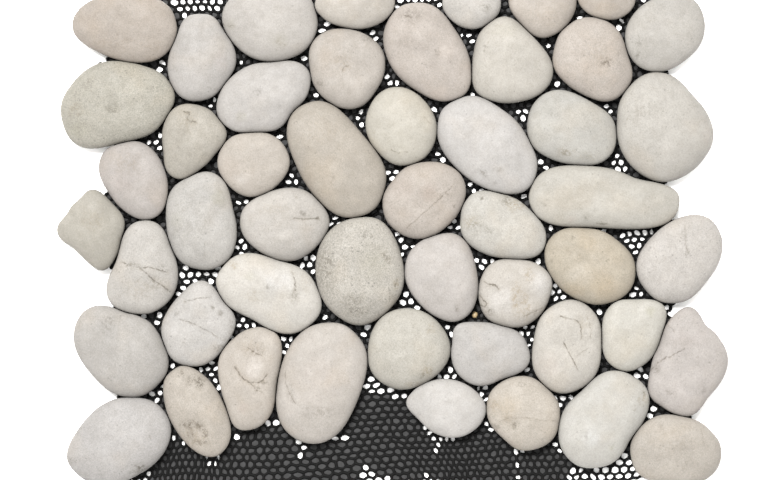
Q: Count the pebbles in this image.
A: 50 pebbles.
